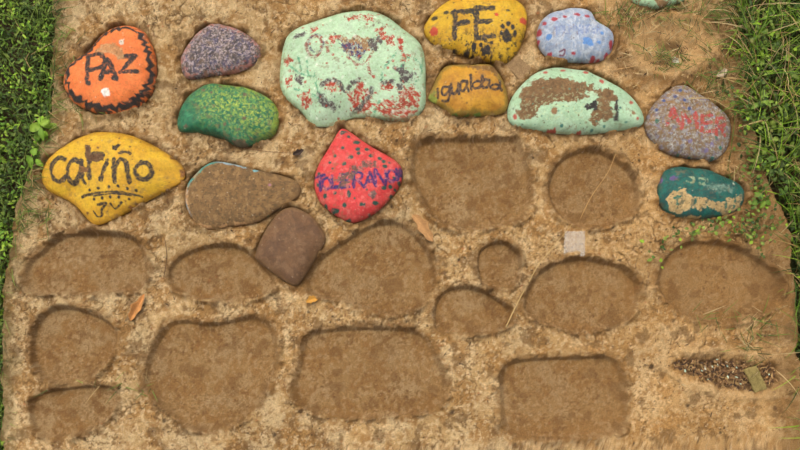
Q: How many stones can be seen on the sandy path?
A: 15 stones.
